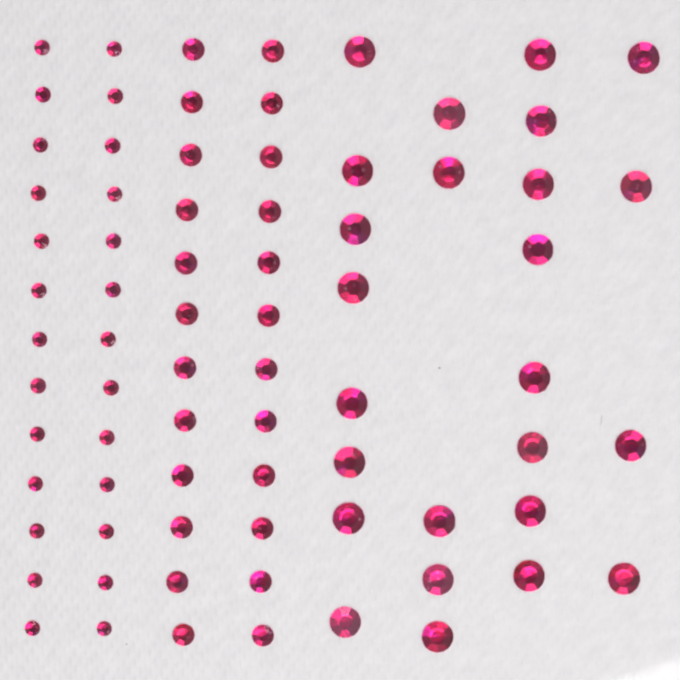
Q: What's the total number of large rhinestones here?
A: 25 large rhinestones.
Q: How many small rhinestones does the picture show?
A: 26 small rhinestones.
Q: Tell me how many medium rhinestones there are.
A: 24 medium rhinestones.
